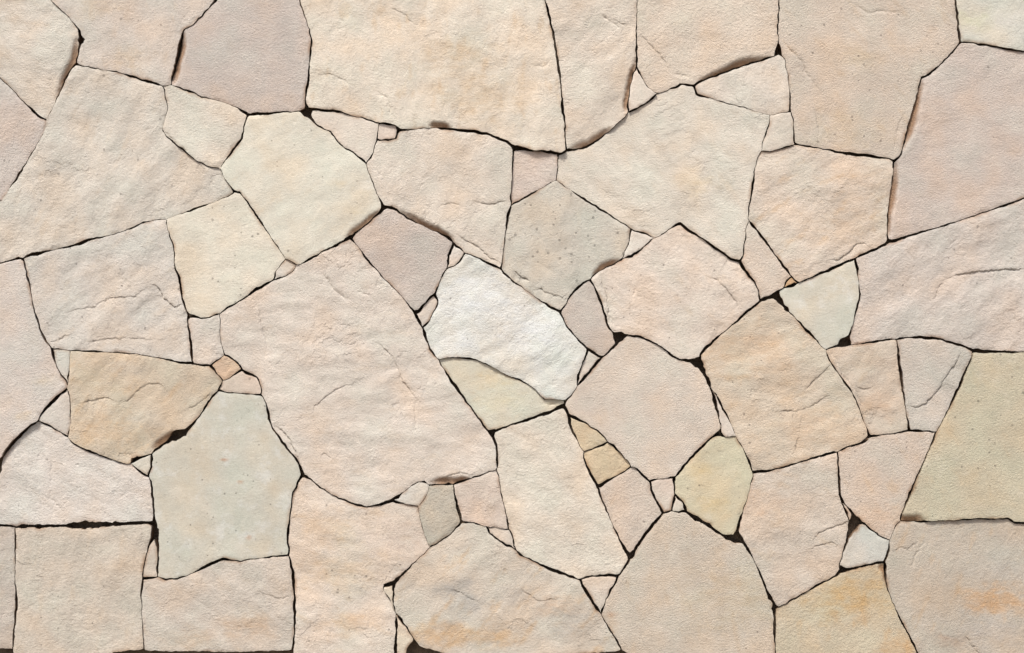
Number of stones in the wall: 83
